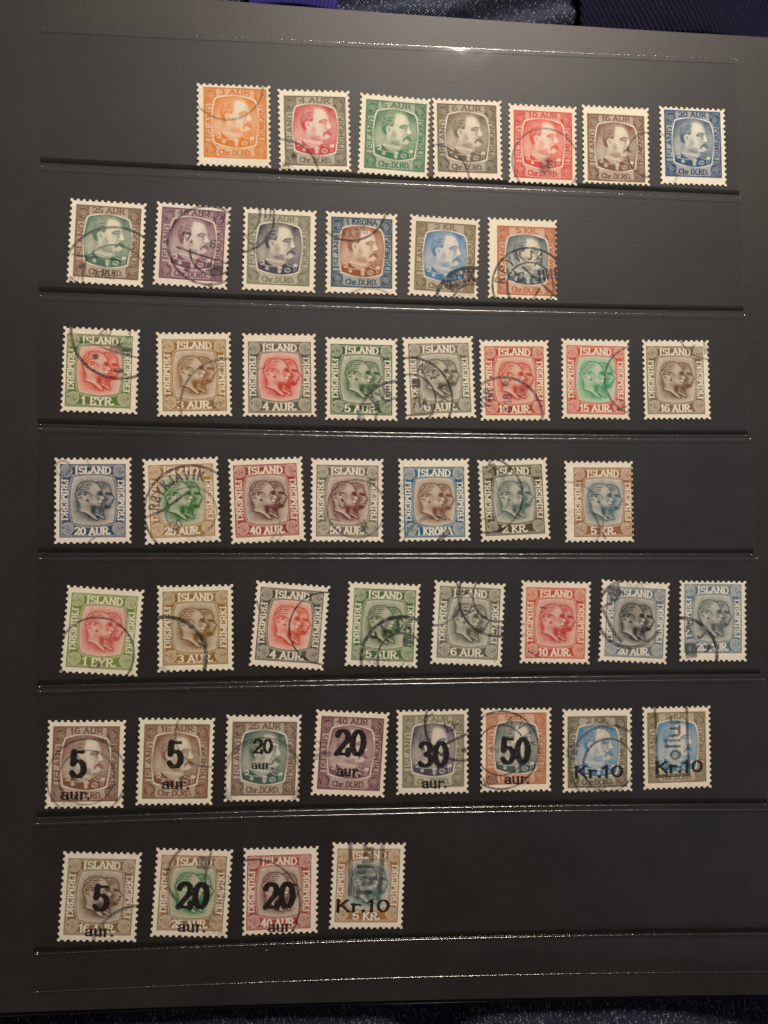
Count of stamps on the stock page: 48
